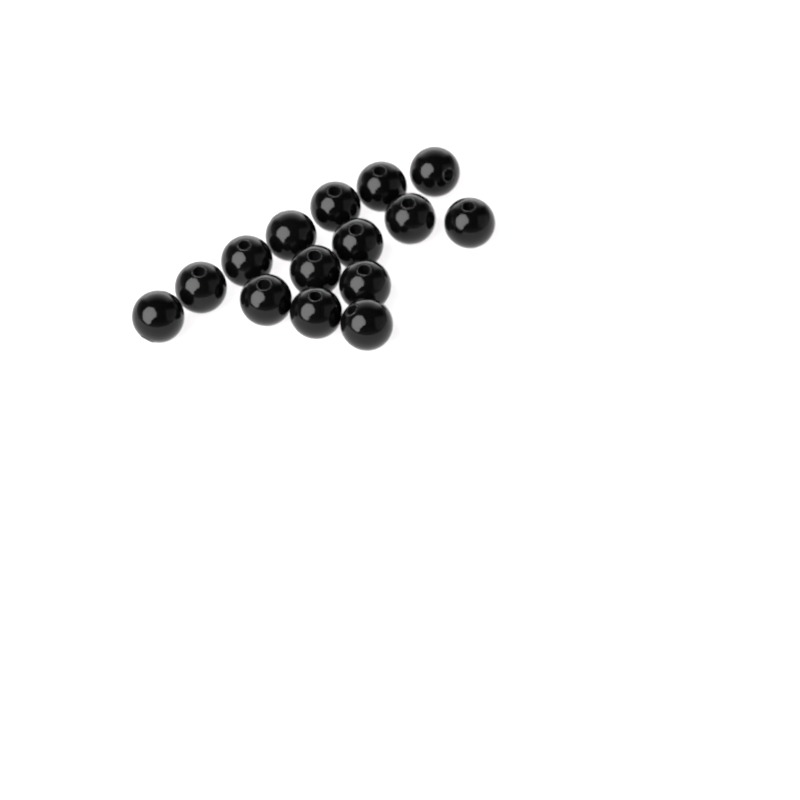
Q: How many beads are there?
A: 15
